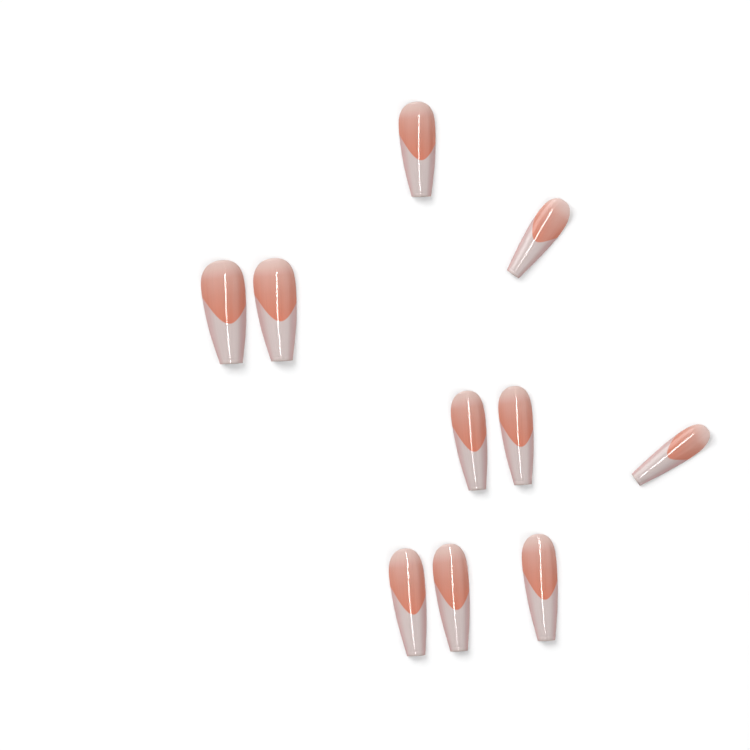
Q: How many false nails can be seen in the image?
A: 10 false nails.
